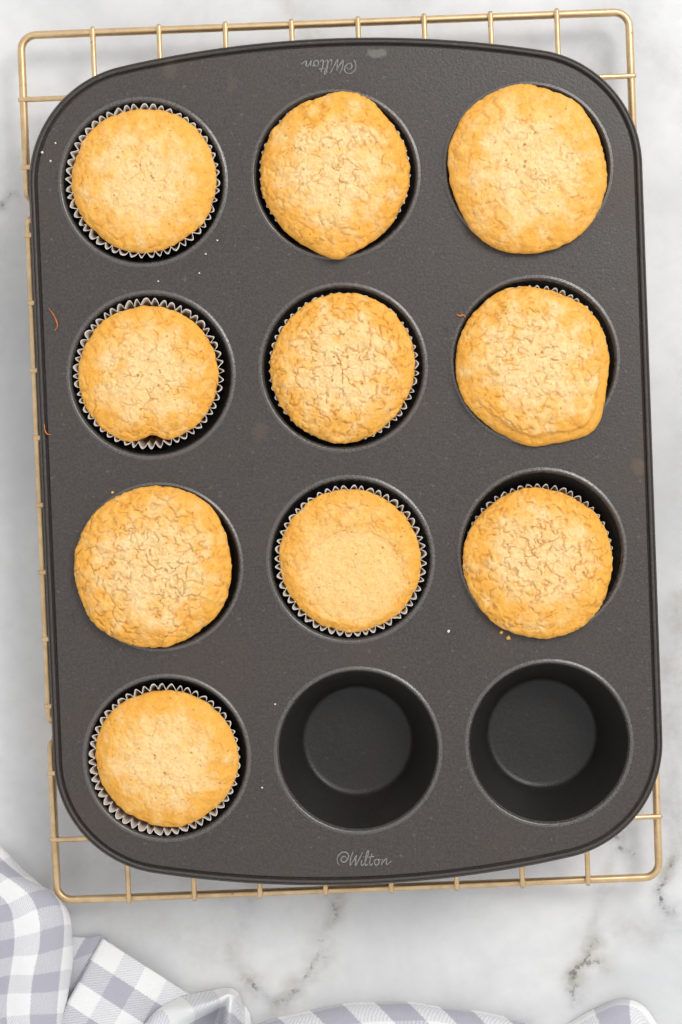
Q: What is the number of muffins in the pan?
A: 10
